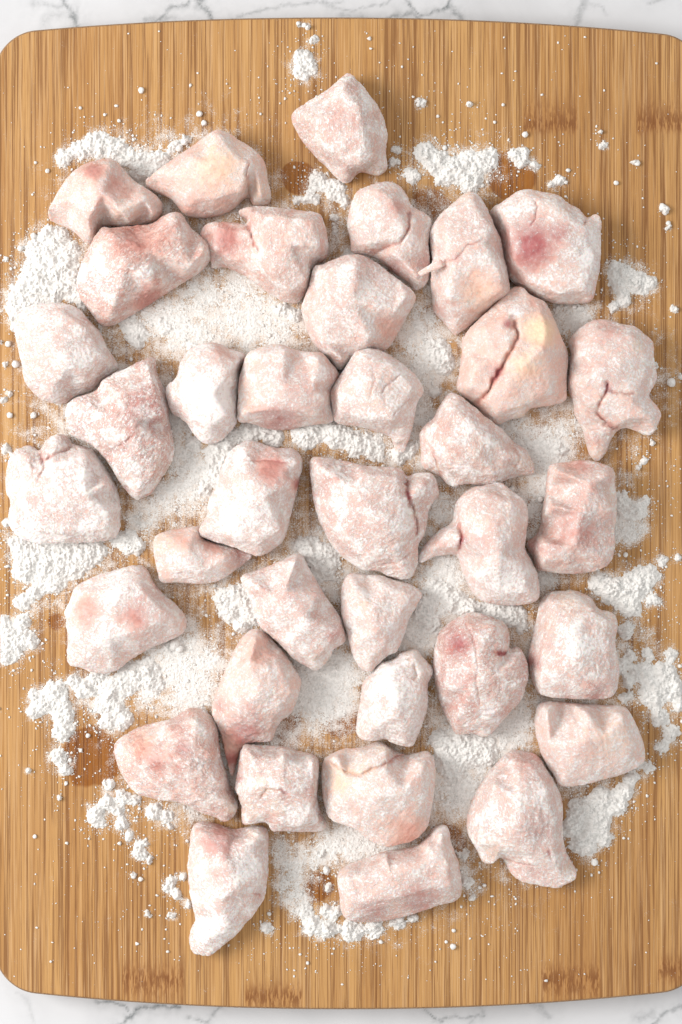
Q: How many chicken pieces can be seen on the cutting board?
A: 37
